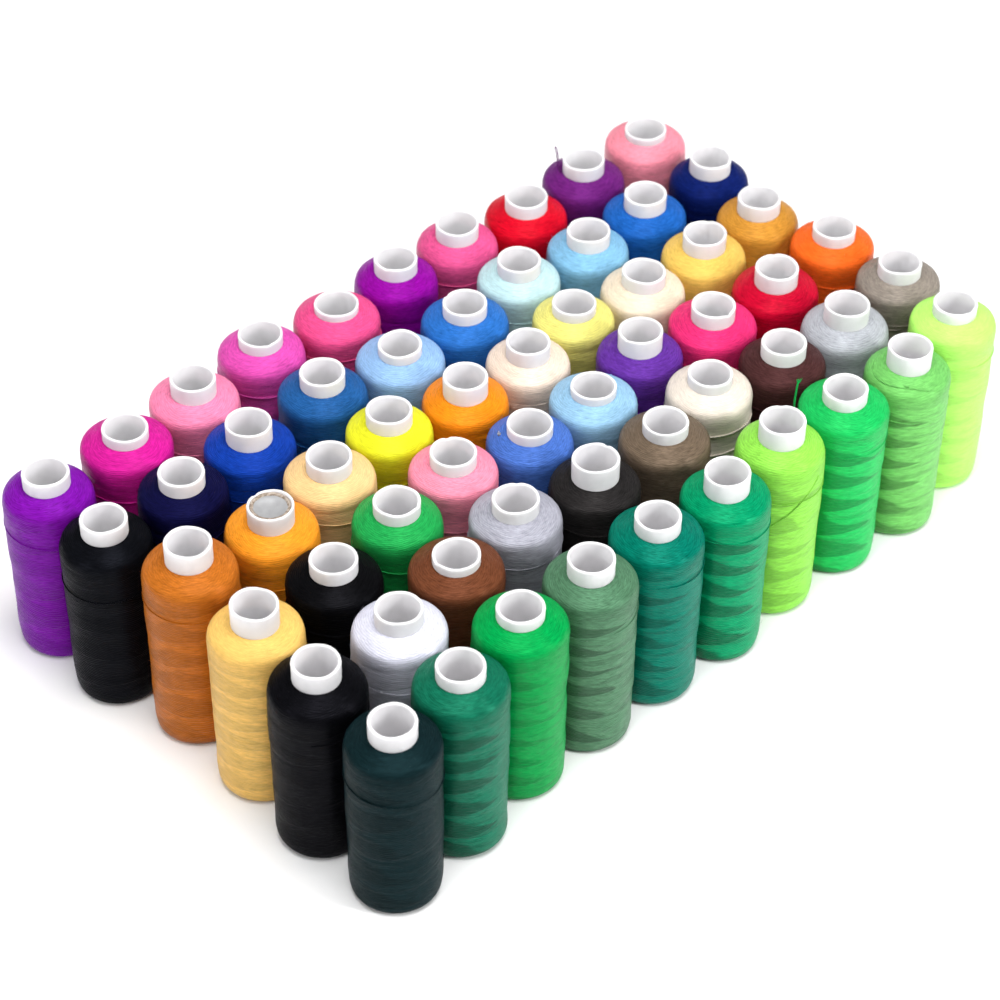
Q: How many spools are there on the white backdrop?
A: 60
